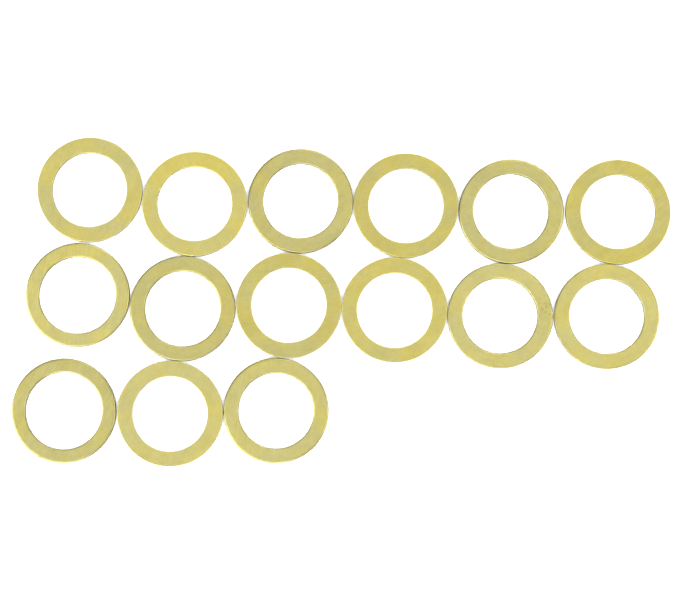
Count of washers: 15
